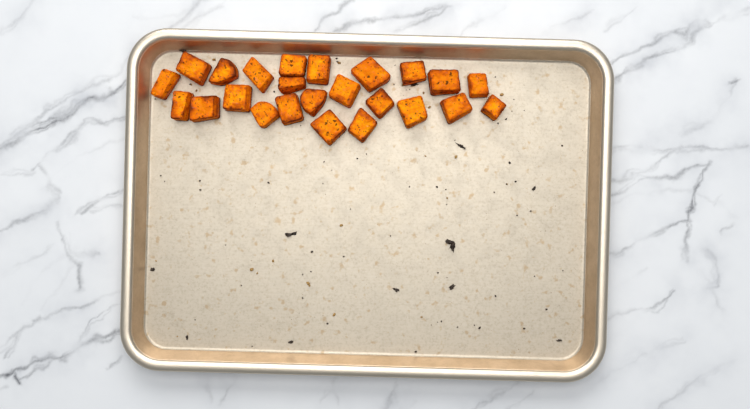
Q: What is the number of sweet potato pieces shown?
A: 24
